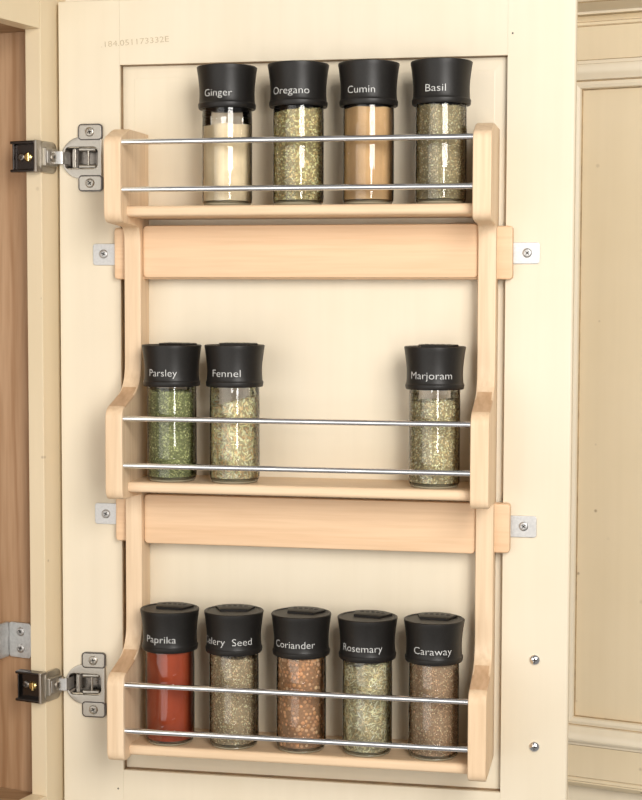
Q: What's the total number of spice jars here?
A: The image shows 12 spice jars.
